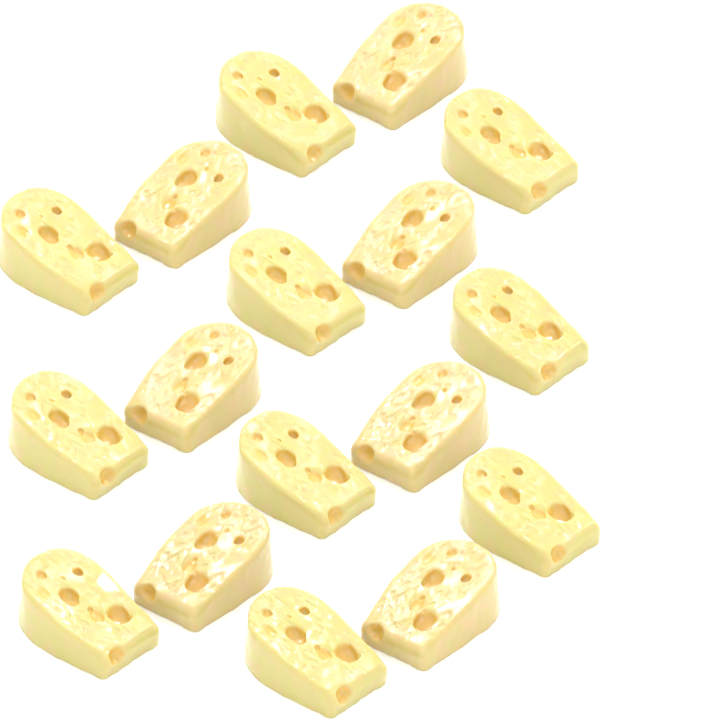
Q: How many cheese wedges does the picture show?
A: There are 17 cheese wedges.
